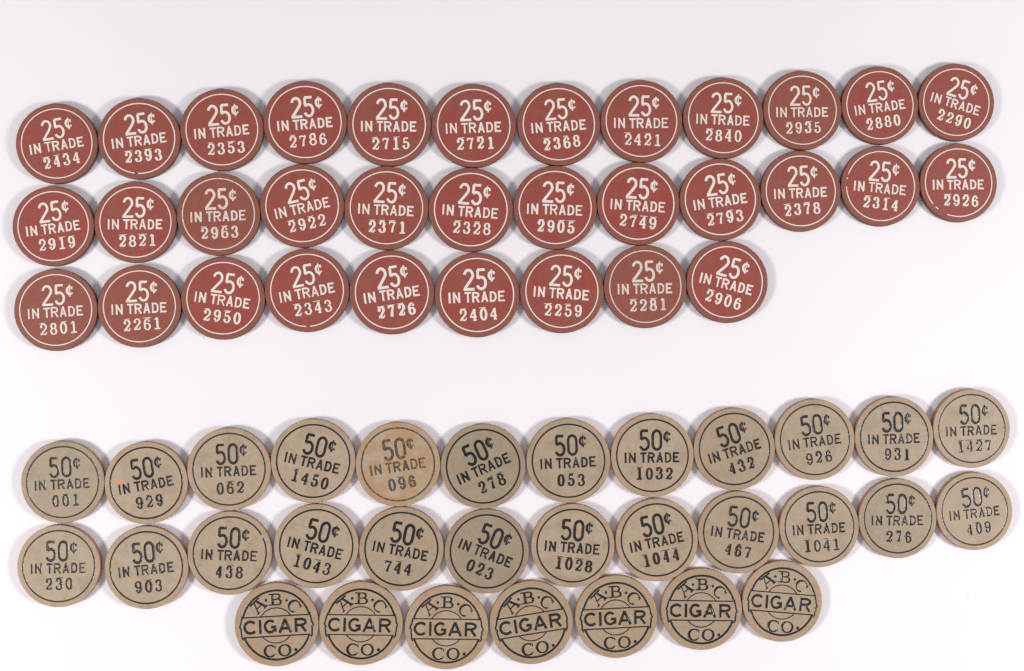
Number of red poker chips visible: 33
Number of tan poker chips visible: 31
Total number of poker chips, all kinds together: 64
